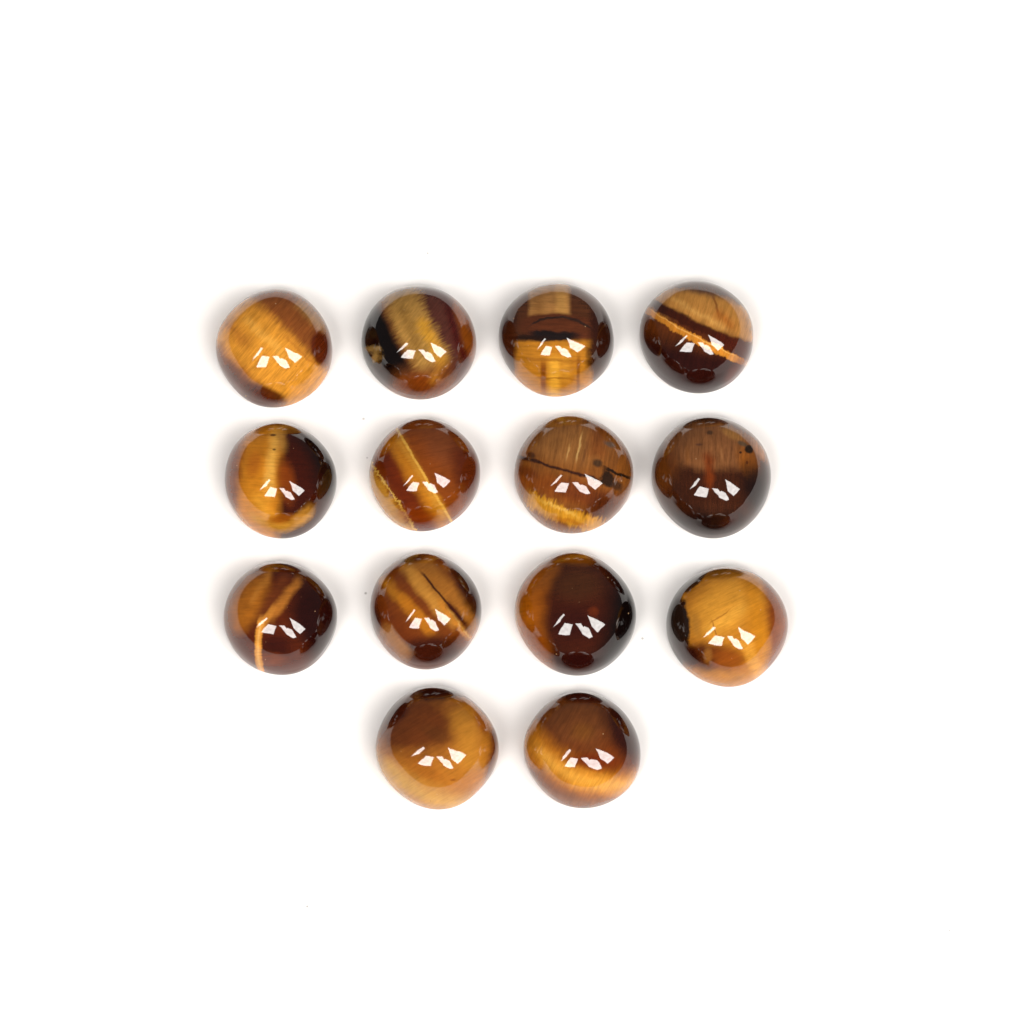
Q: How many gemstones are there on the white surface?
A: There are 14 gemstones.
